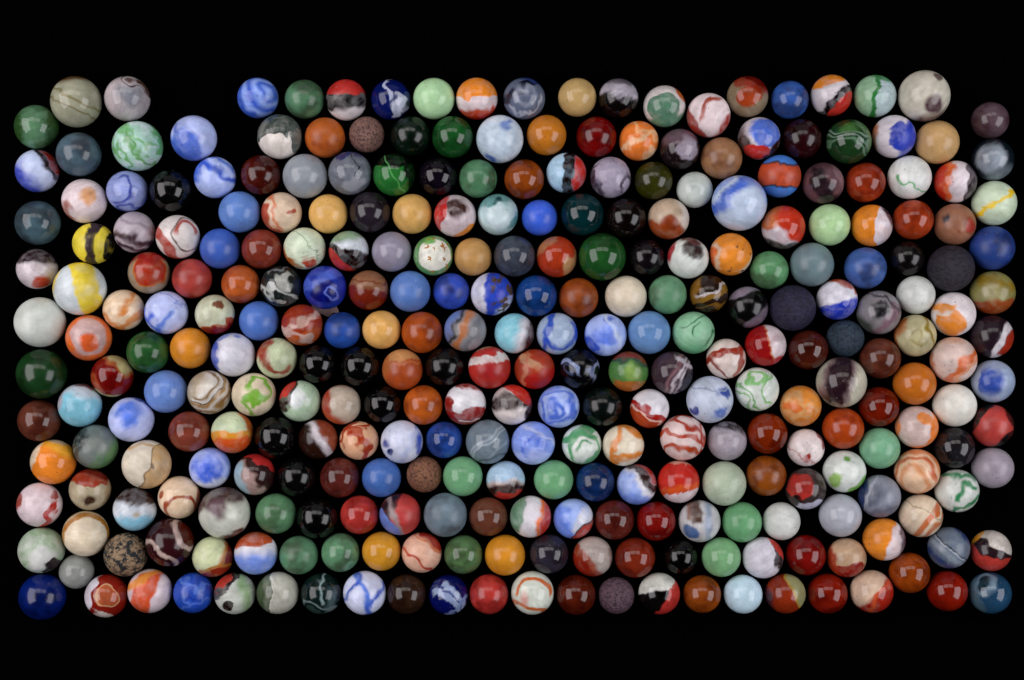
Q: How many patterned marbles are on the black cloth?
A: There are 169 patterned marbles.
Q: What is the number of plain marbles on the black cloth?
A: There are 128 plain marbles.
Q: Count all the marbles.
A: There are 297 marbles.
